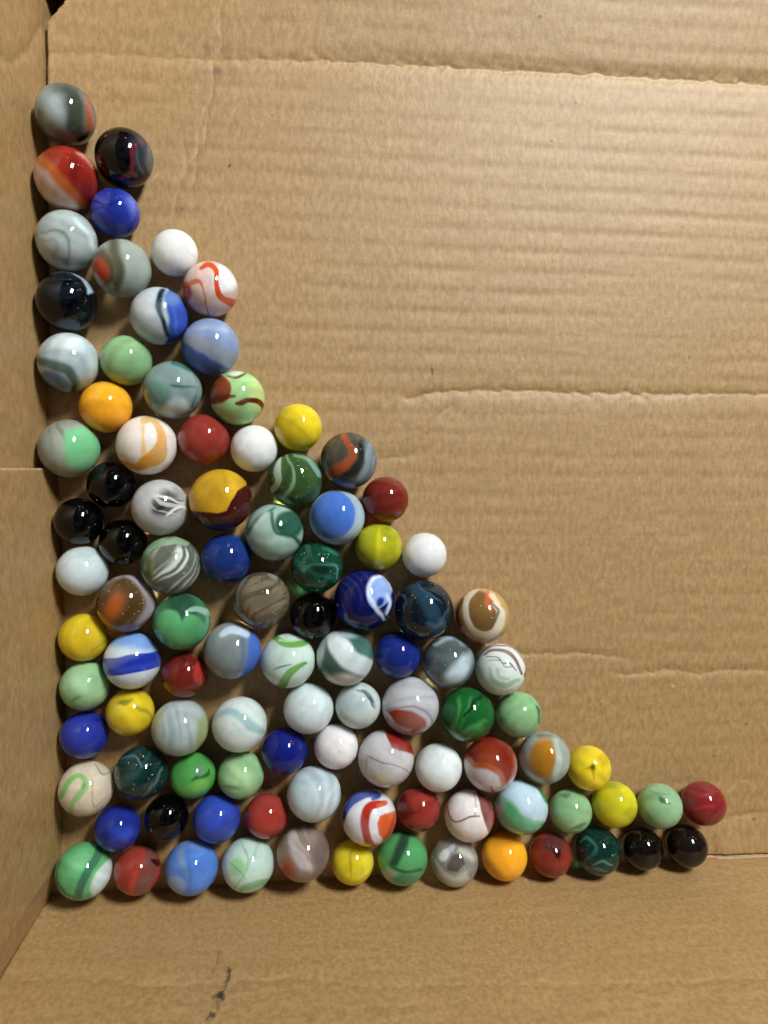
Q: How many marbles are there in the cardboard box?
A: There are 100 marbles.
